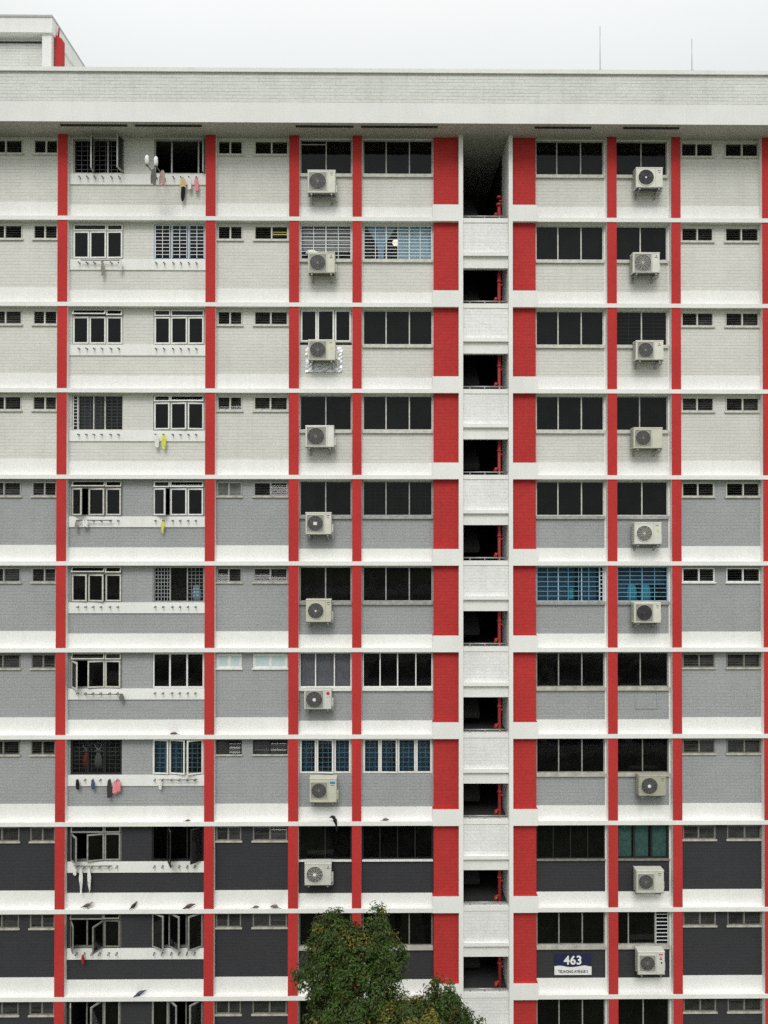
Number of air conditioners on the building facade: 18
